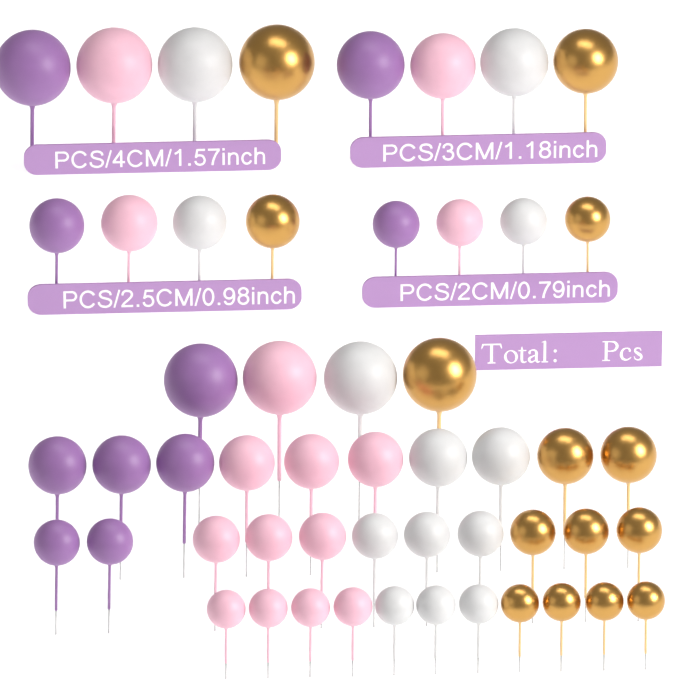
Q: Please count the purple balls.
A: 10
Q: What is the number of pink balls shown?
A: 15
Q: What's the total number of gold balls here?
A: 14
